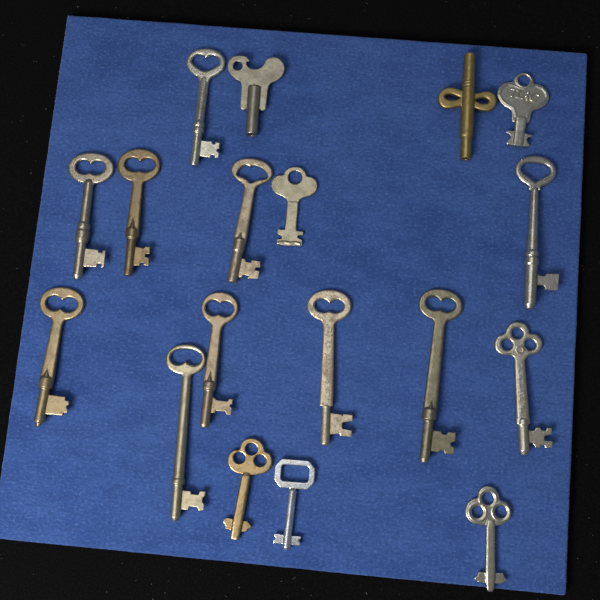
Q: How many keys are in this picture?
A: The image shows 18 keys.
